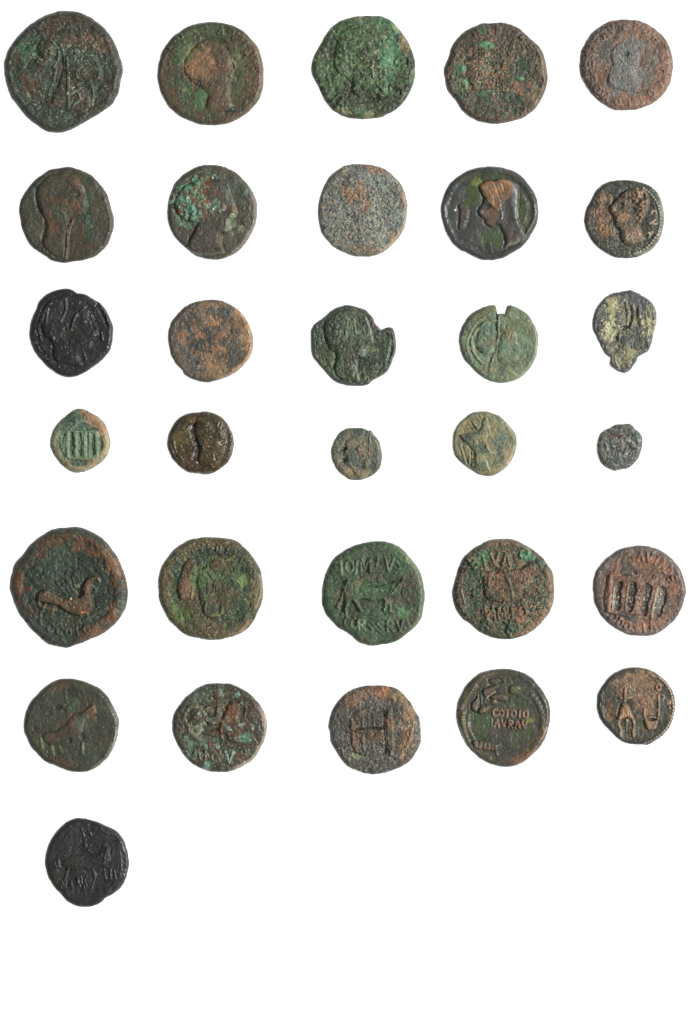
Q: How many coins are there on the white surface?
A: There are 31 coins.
